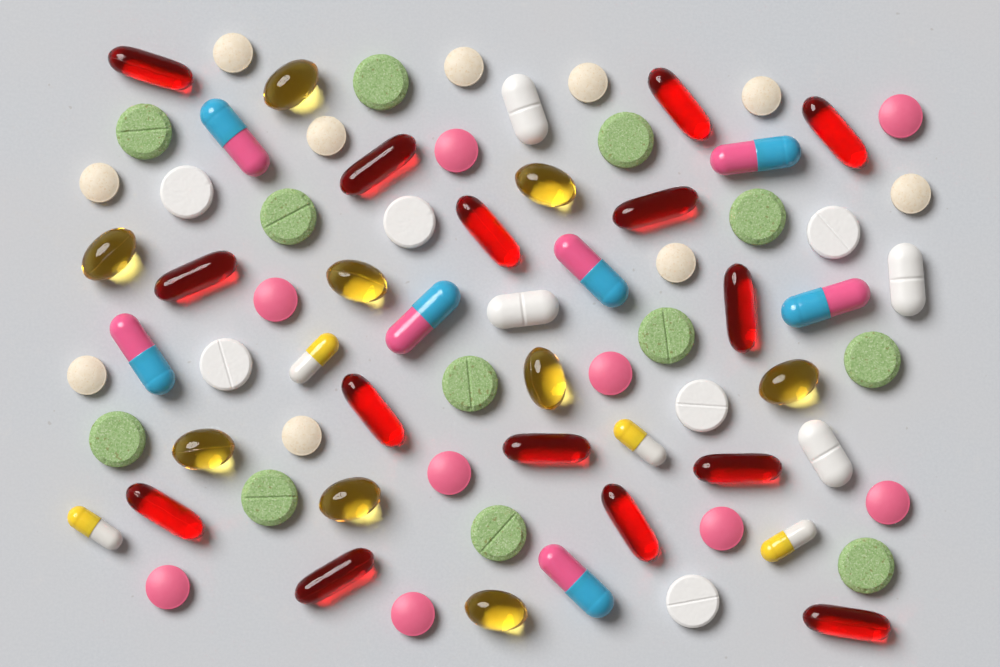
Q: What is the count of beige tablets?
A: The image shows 10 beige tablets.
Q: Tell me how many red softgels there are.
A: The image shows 15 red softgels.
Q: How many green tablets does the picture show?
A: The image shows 12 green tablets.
